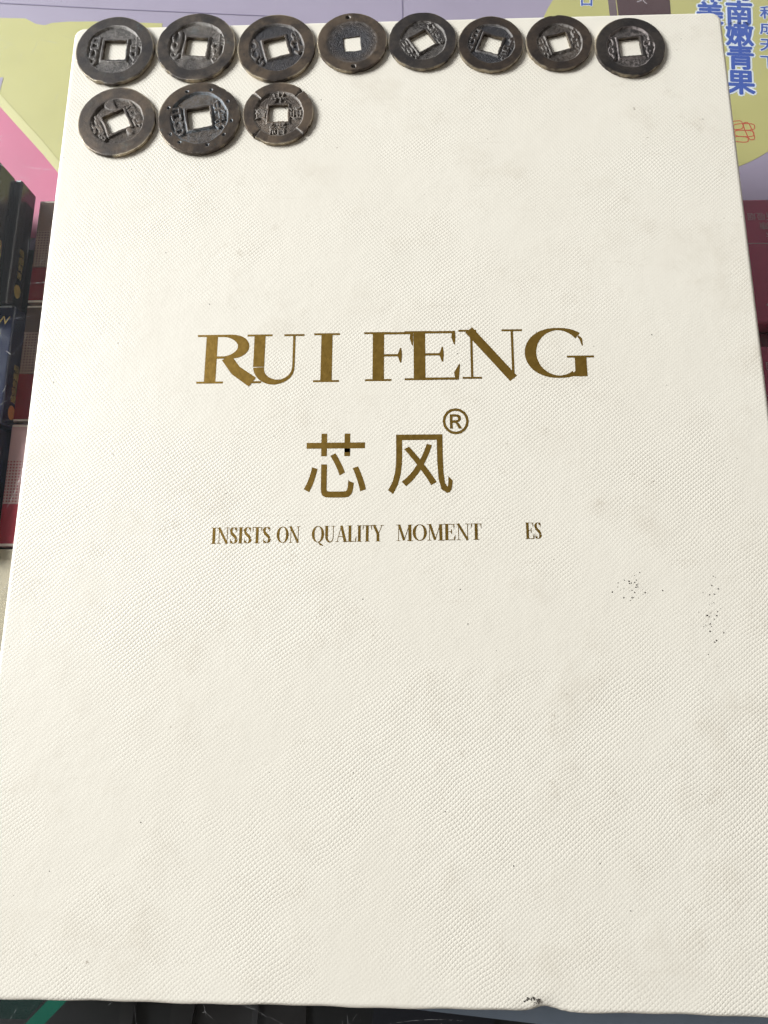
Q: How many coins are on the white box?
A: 11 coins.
